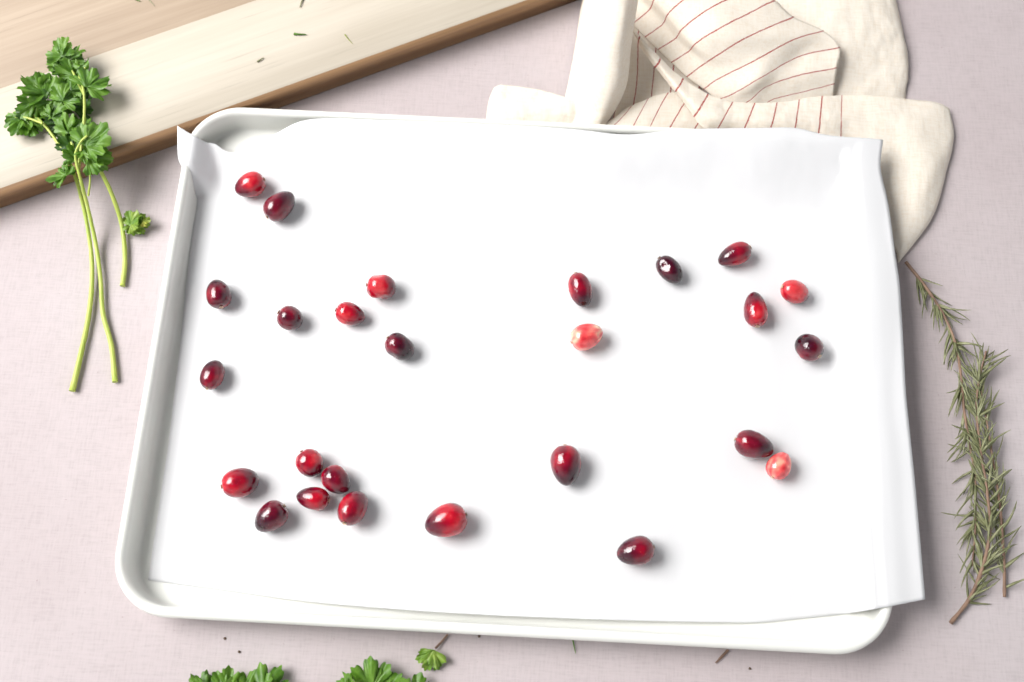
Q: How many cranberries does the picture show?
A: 26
